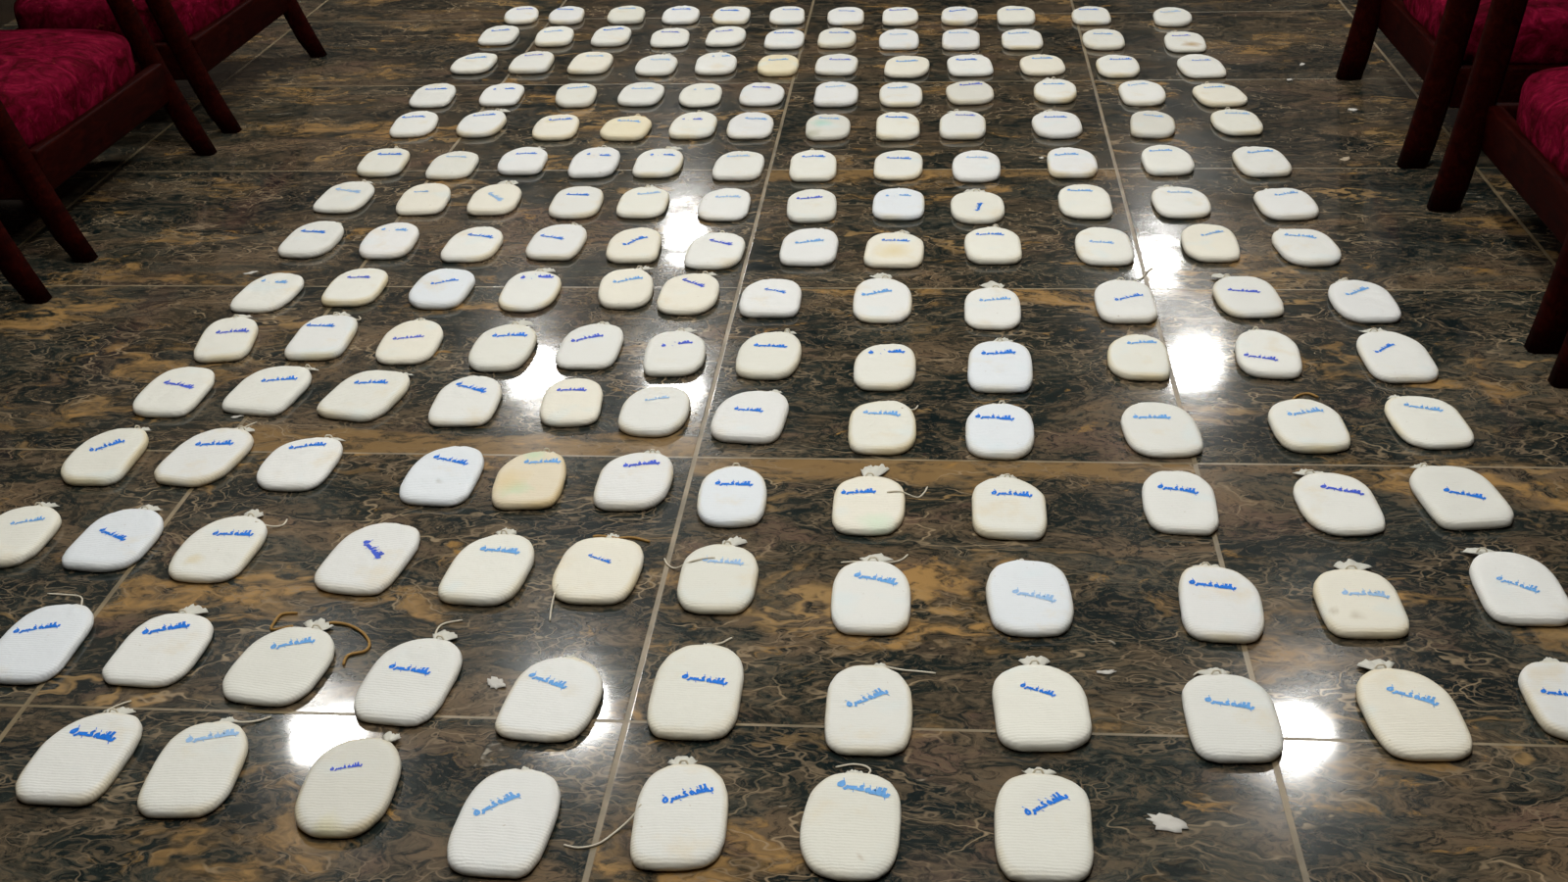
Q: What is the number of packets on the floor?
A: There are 174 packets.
